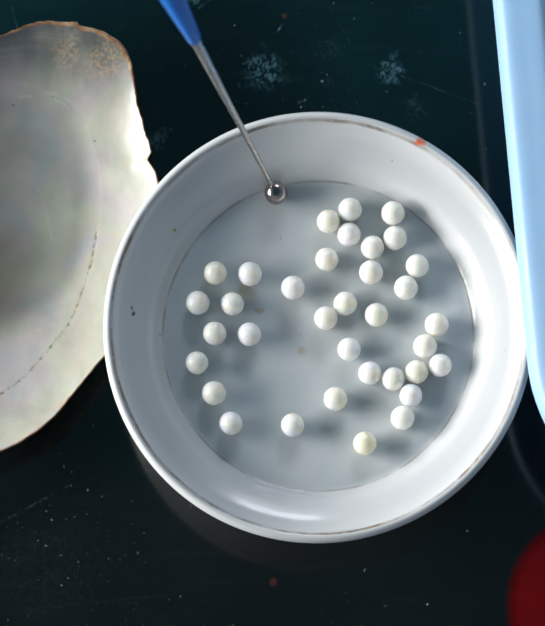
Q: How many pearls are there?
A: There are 35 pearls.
